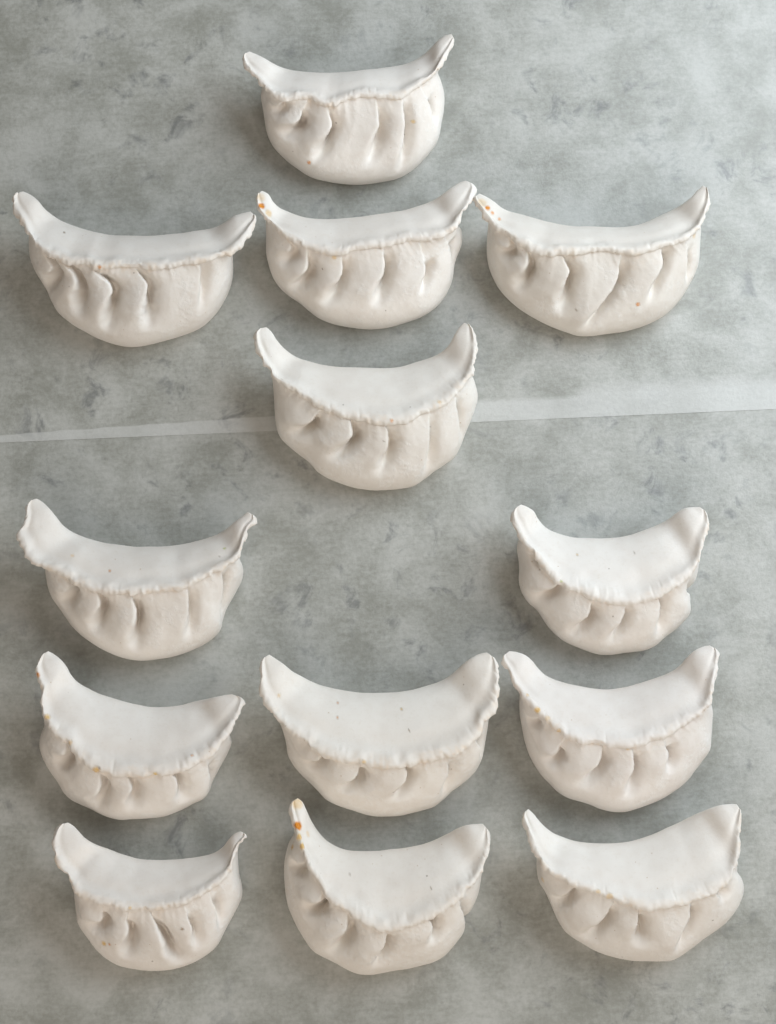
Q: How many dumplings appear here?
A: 13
